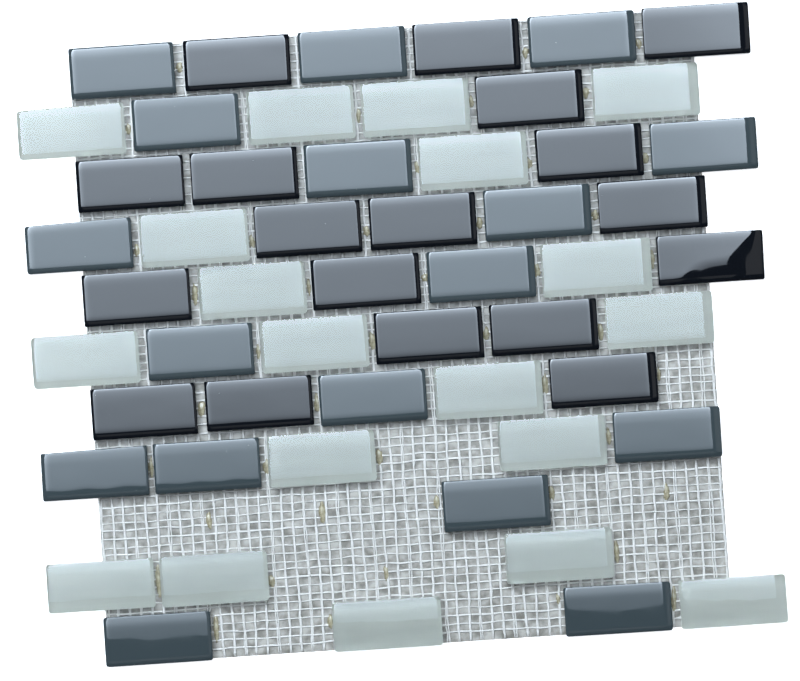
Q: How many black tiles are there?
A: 18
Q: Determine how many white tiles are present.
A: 19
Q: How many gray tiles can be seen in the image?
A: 17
